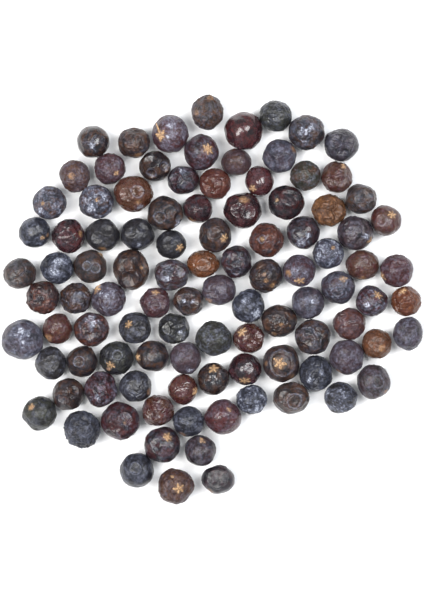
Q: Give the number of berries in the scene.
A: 102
